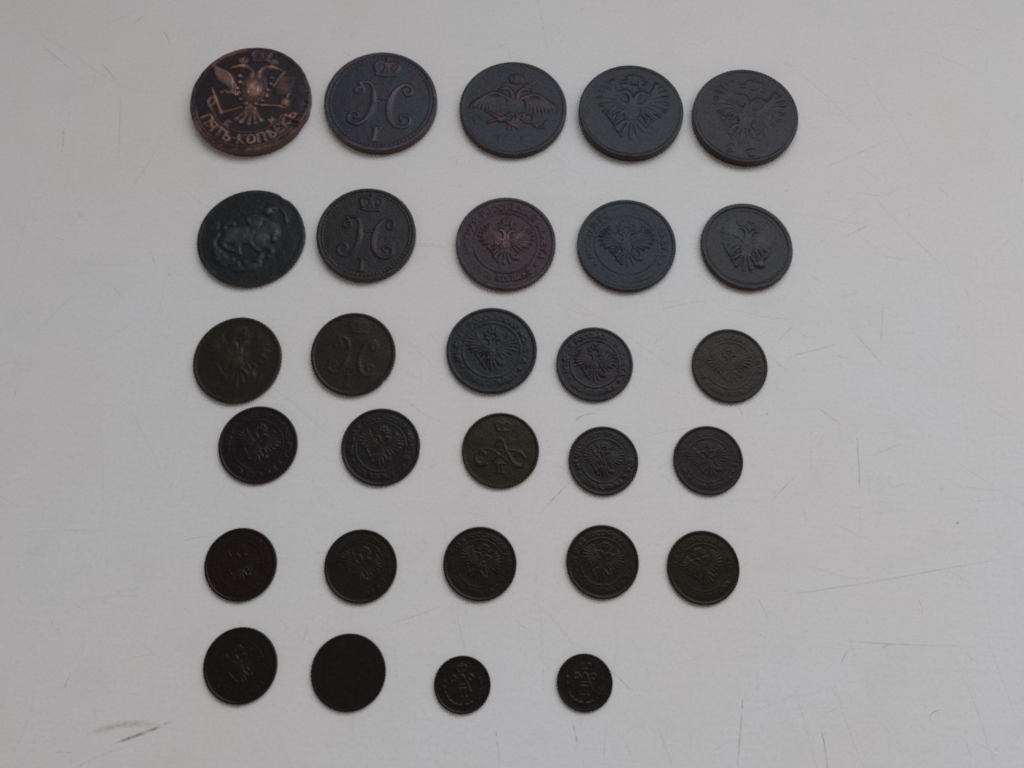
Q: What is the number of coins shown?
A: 29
